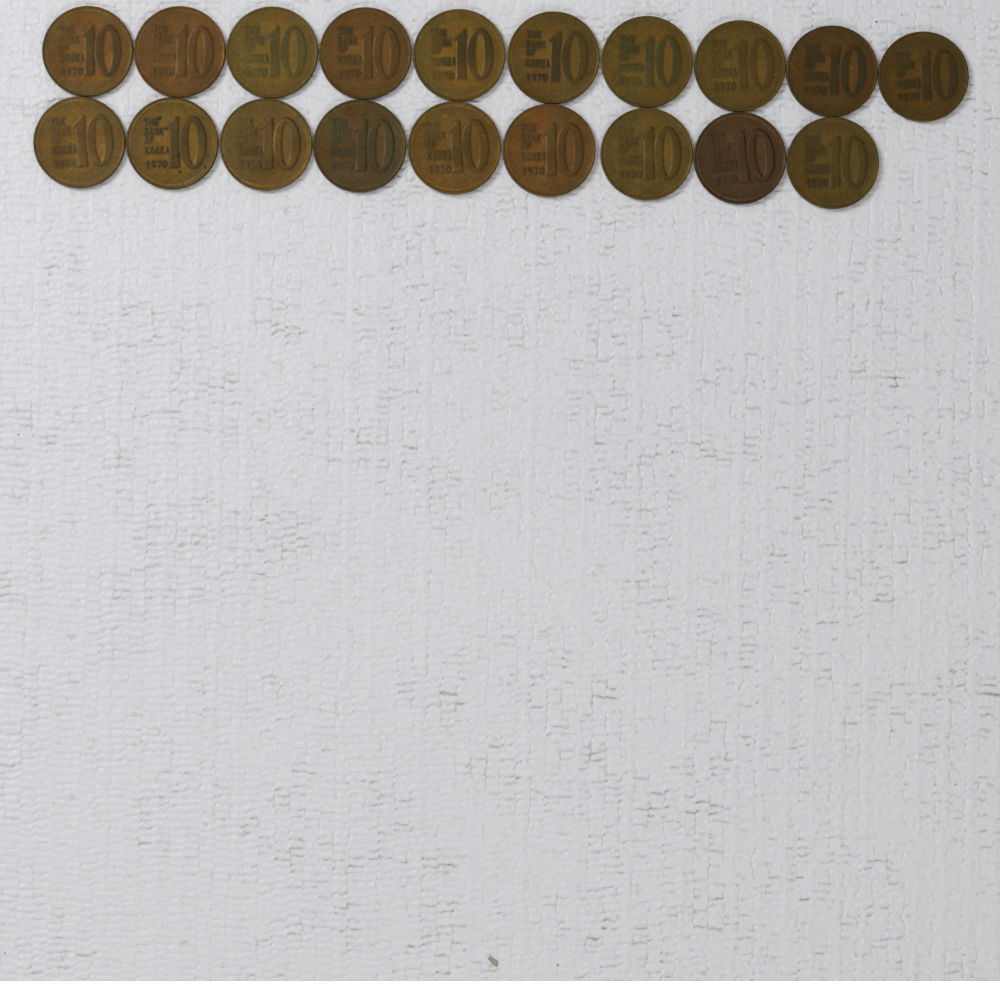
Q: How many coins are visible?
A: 19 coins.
